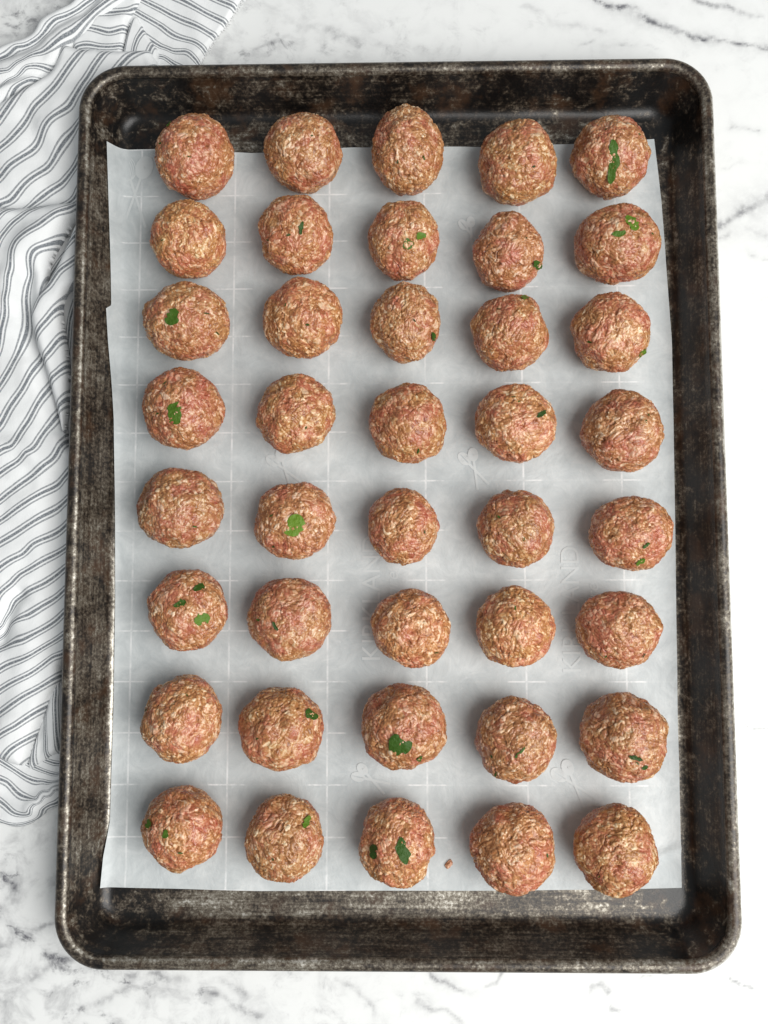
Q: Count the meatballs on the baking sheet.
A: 40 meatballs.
